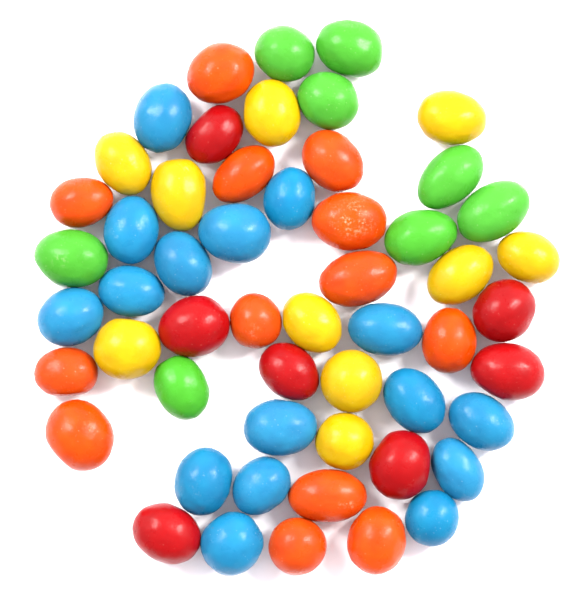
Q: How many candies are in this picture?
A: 54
